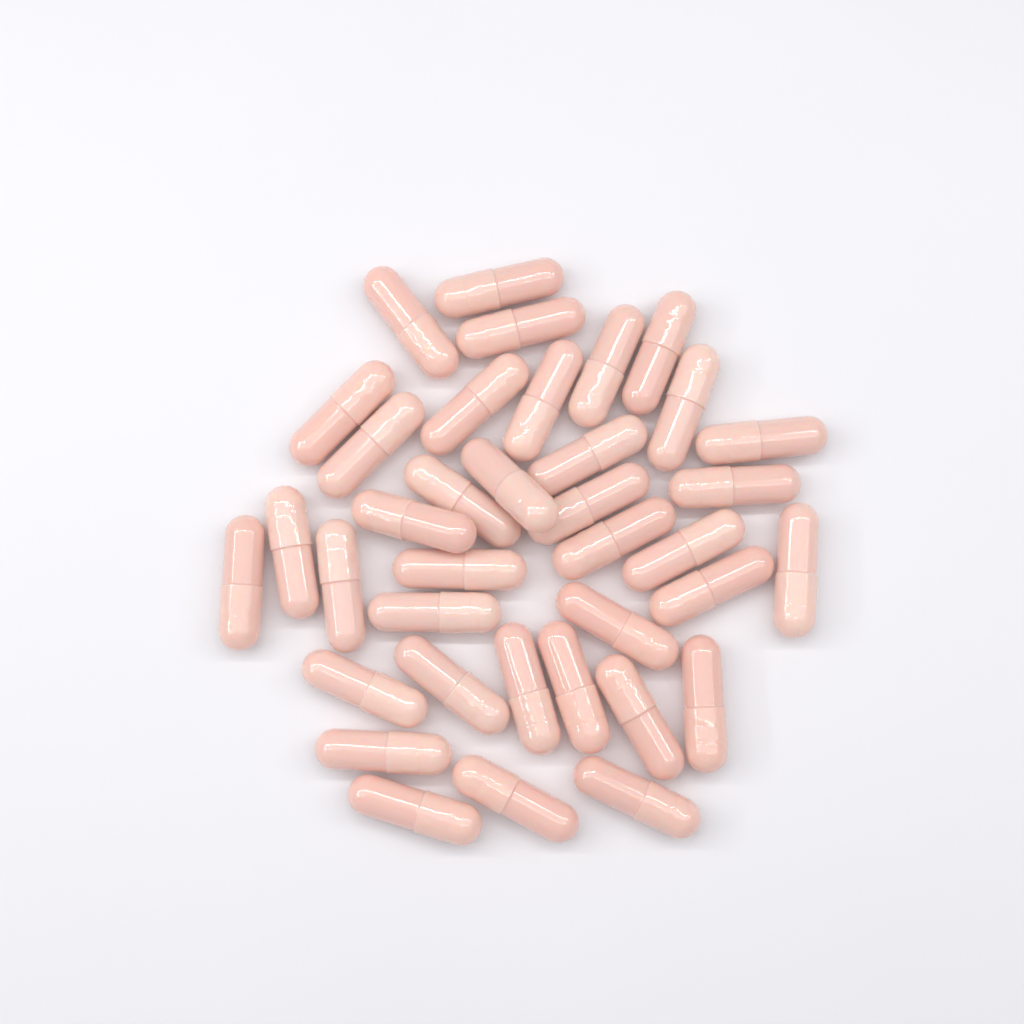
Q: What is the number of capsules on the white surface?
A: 37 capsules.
